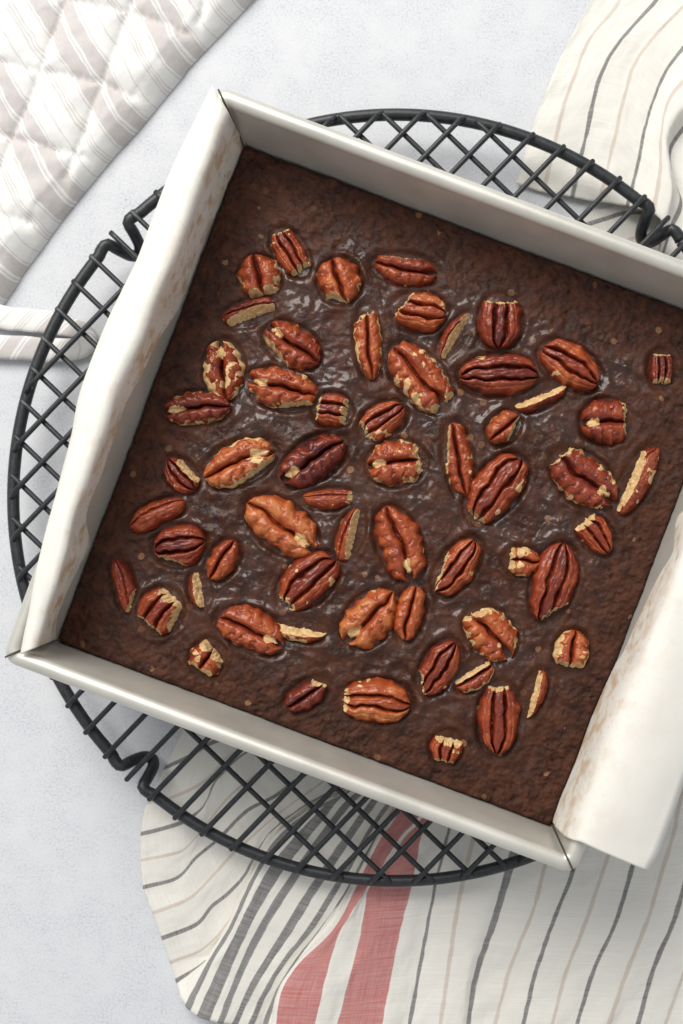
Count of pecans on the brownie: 59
